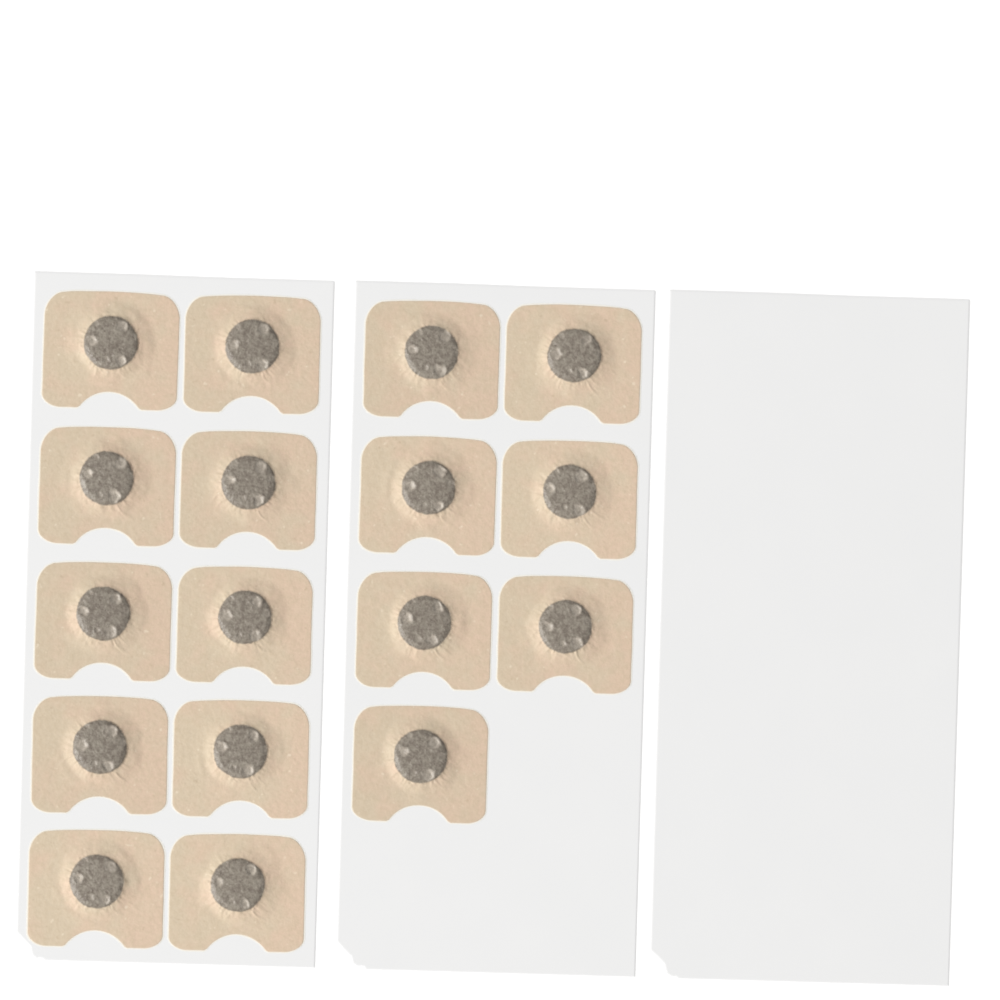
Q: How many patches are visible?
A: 17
